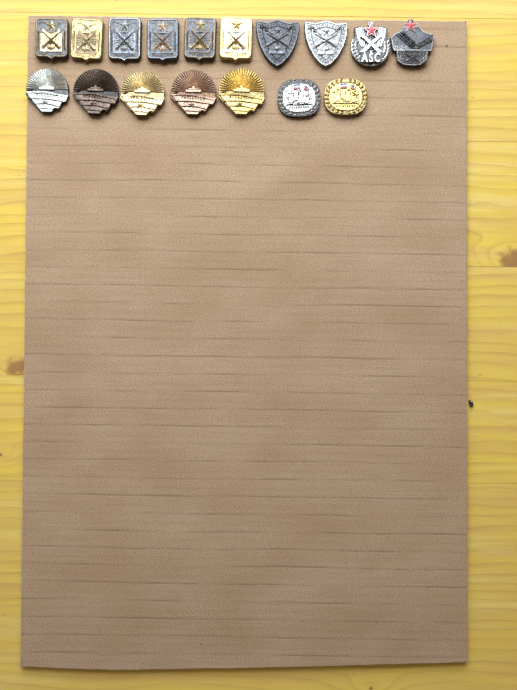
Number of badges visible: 17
